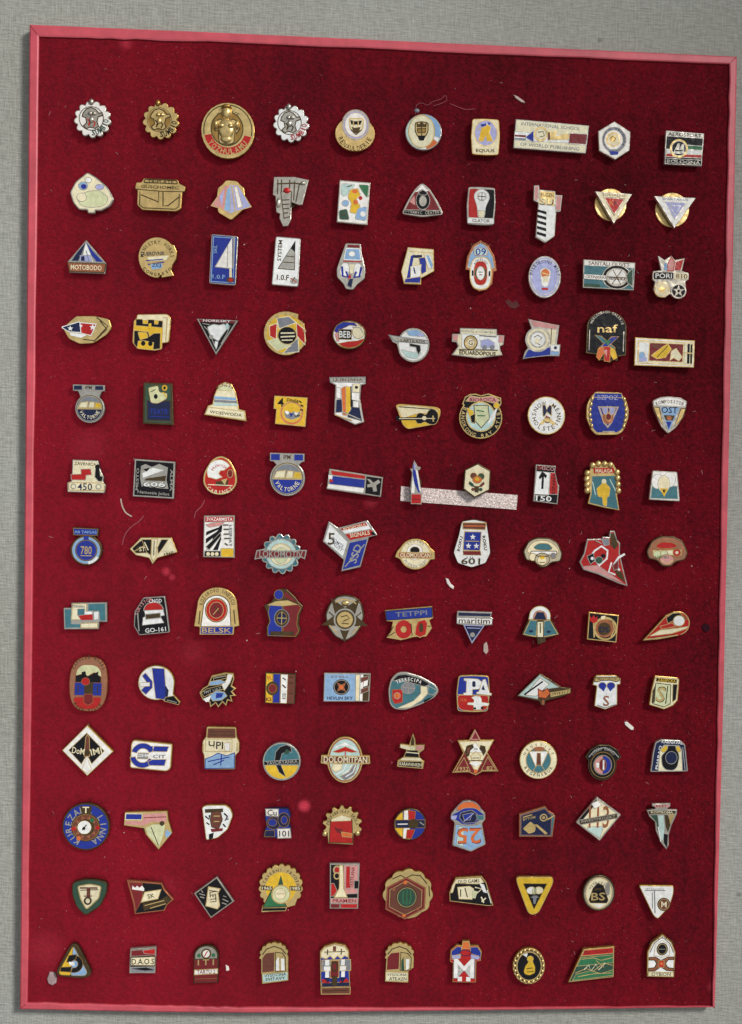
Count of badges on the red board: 130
